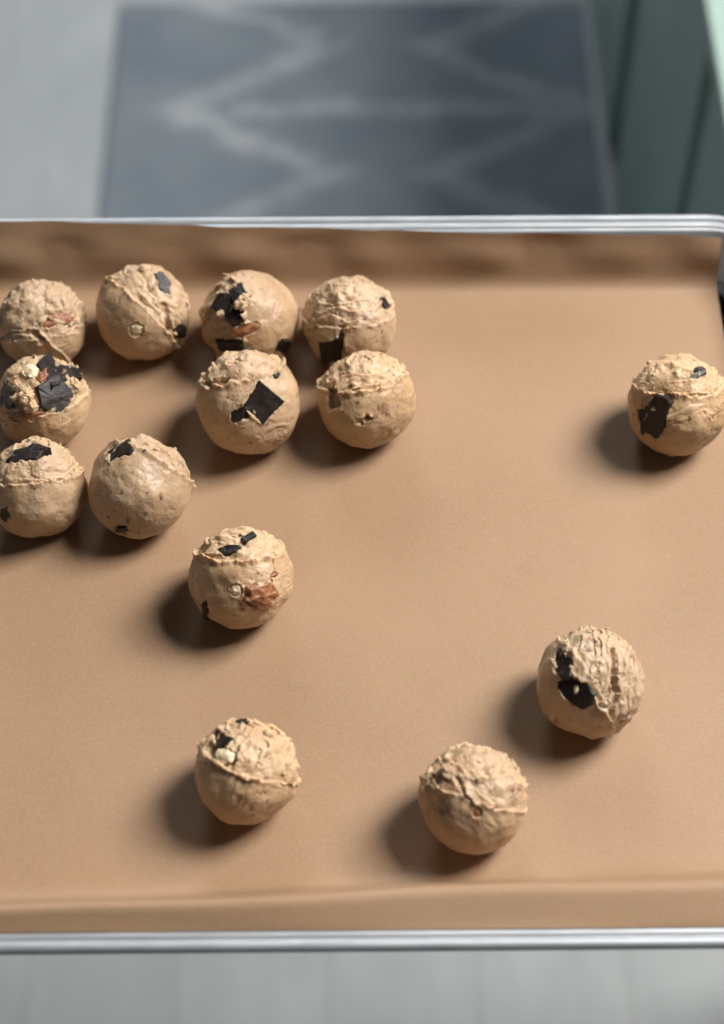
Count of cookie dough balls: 14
